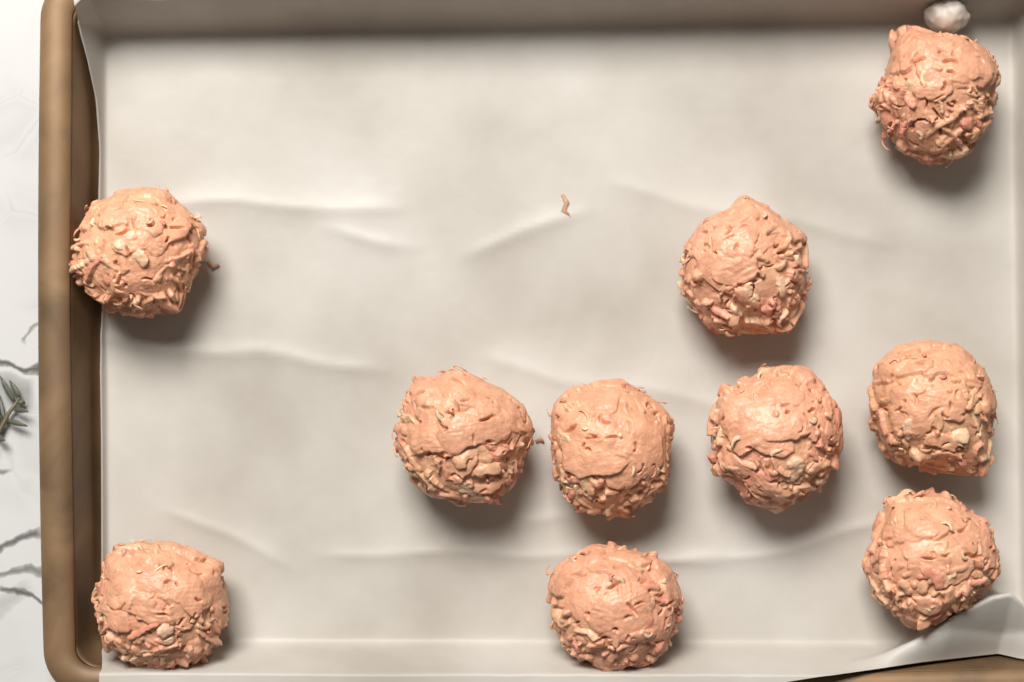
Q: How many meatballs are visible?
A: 10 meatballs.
